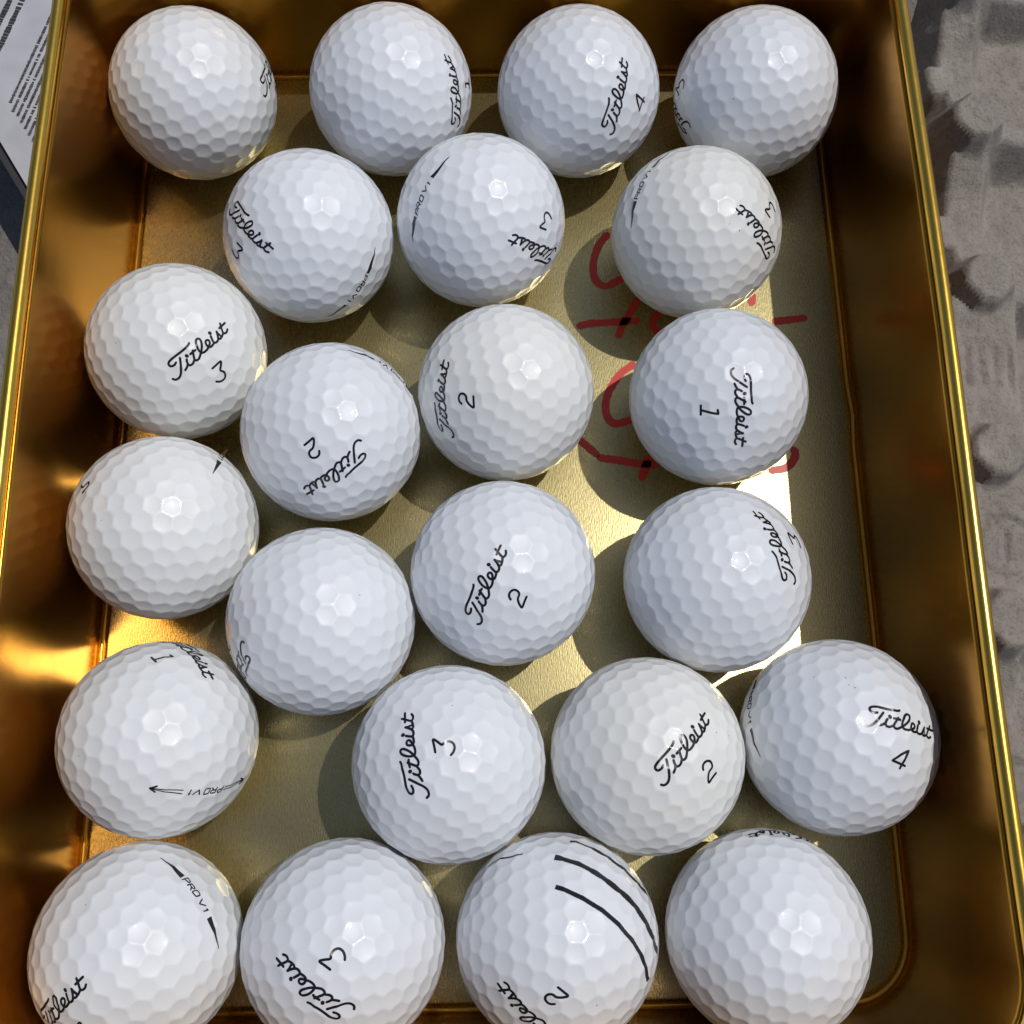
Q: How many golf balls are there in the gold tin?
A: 23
